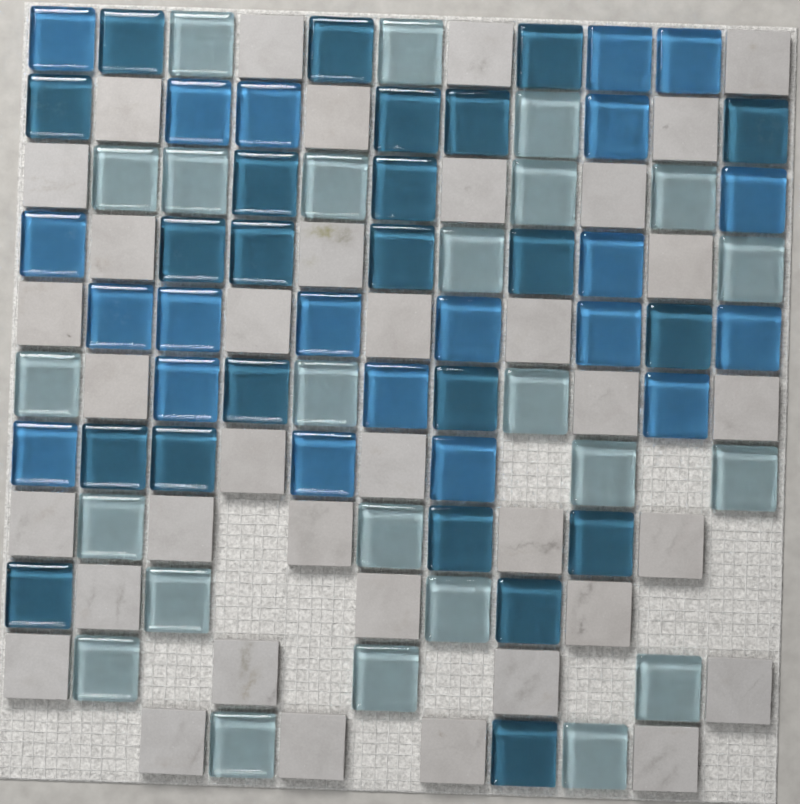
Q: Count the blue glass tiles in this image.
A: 21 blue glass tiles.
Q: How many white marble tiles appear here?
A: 37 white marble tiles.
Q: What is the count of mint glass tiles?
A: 24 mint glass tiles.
